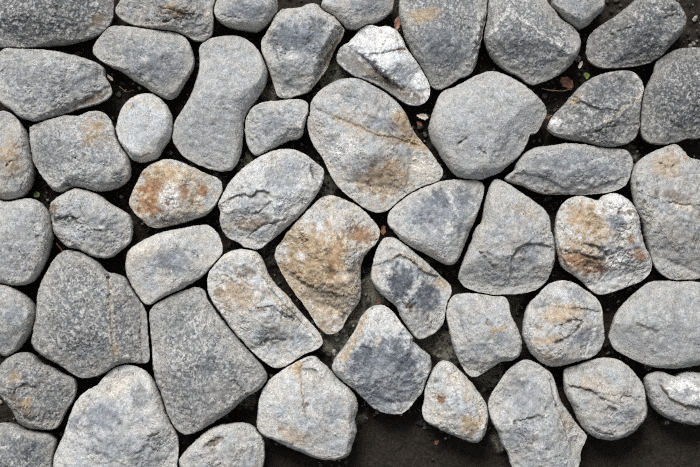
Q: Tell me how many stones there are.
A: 50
